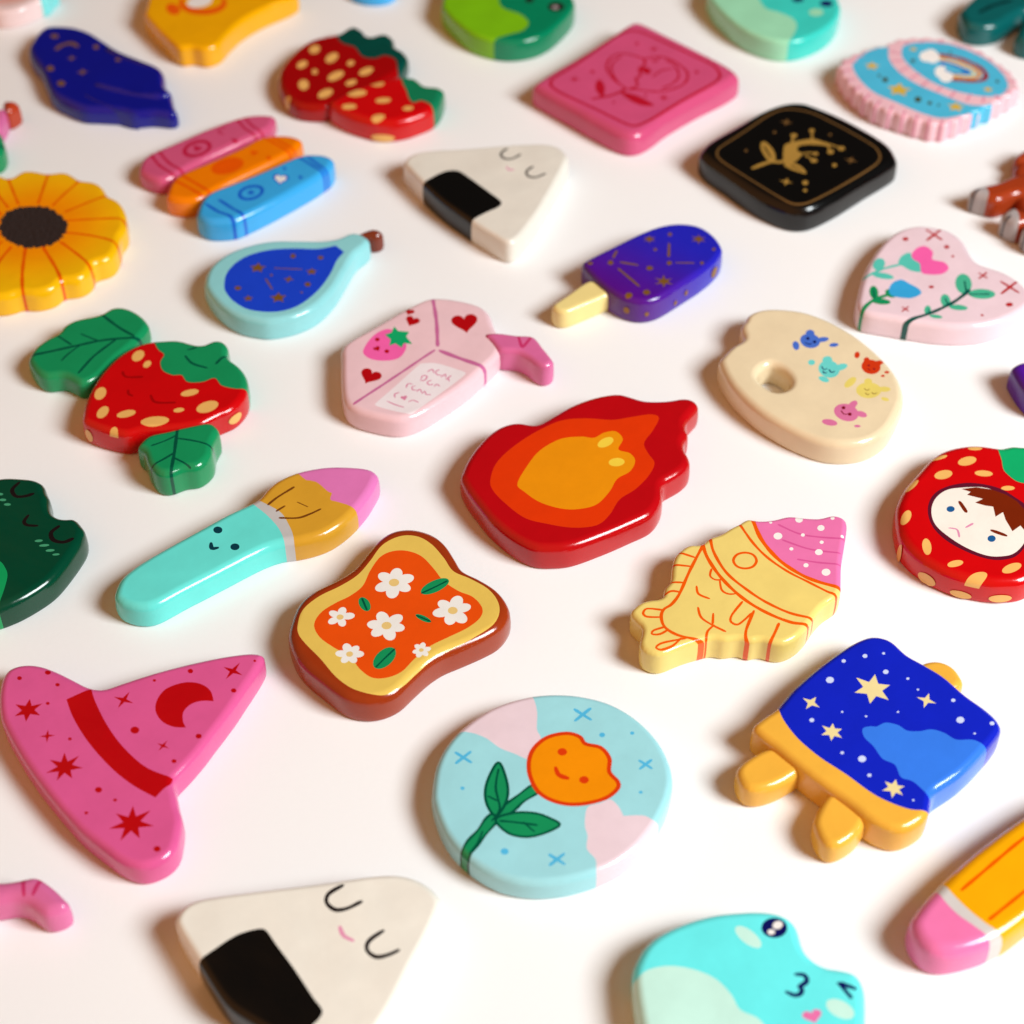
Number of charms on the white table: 36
